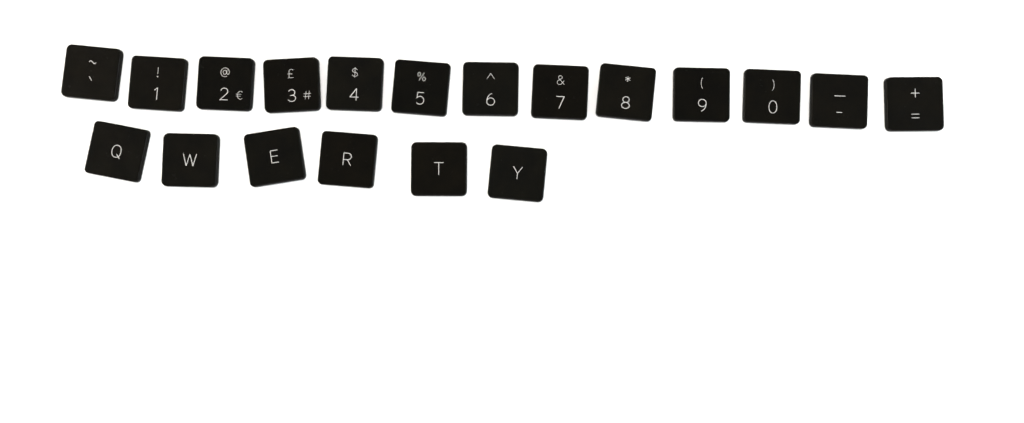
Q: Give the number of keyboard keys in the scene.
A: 19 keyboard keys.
